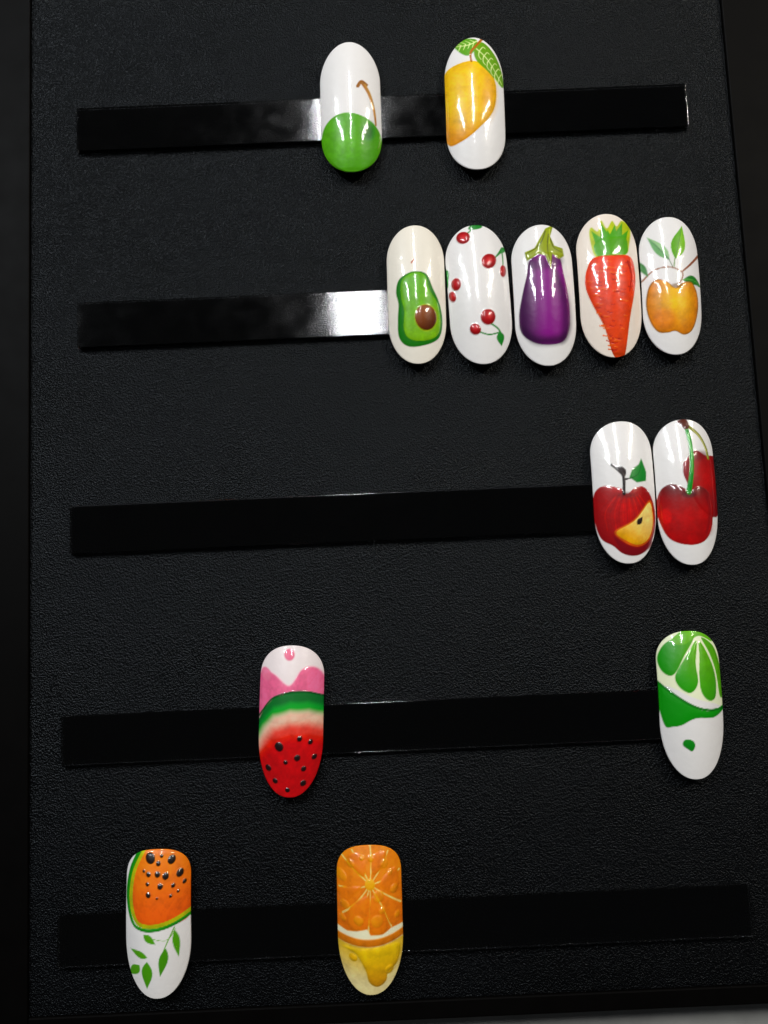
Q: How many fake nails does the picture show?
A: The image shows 13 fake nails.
